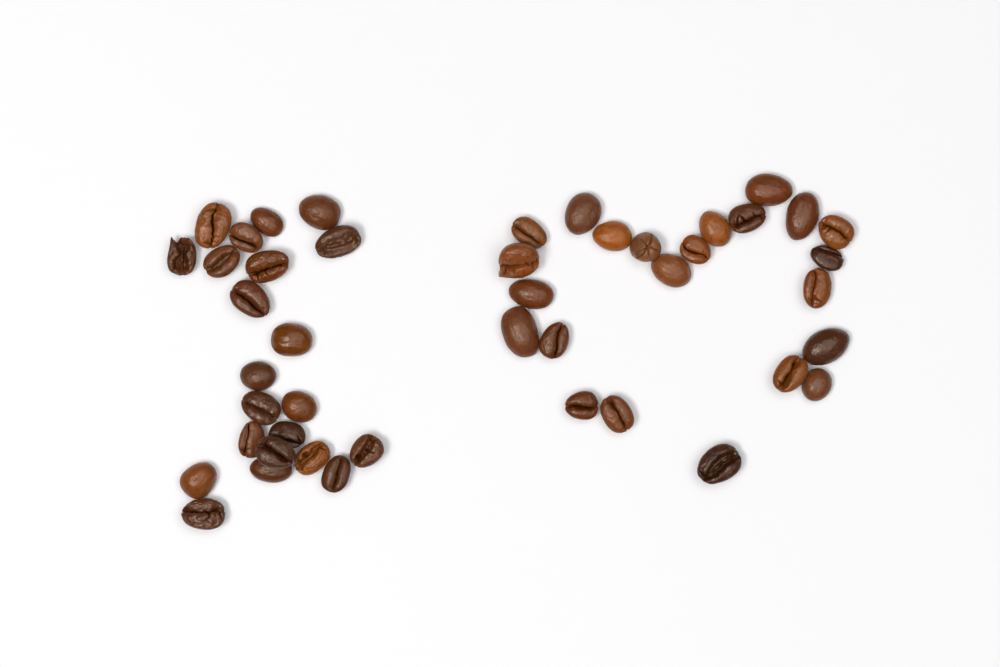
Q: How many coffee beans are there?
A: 45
